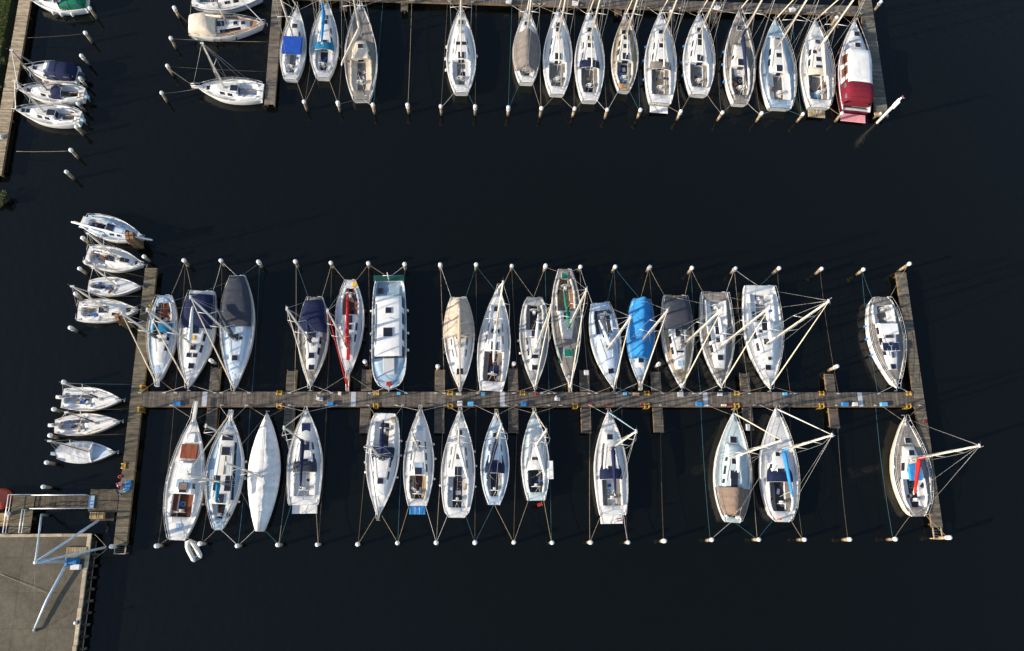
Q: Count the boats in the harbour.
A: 58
